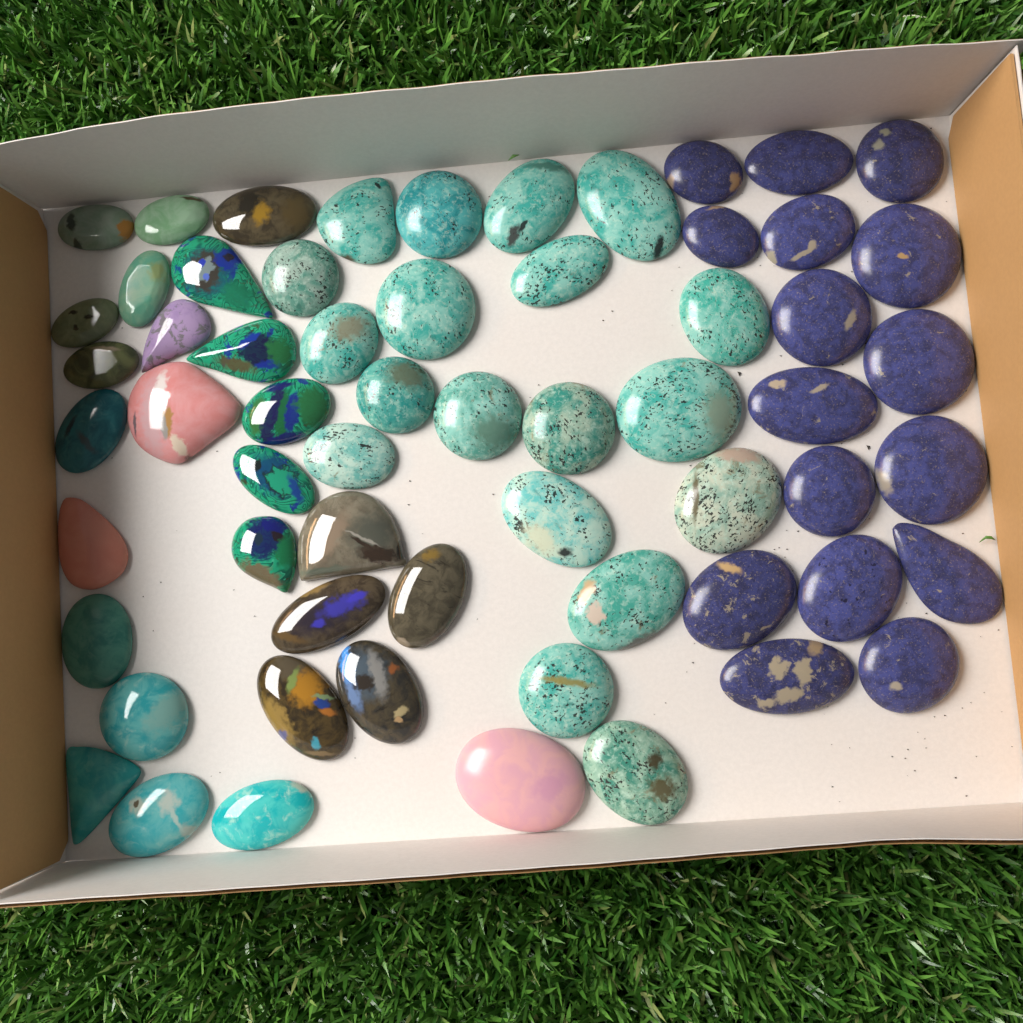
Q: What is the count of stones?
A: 61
